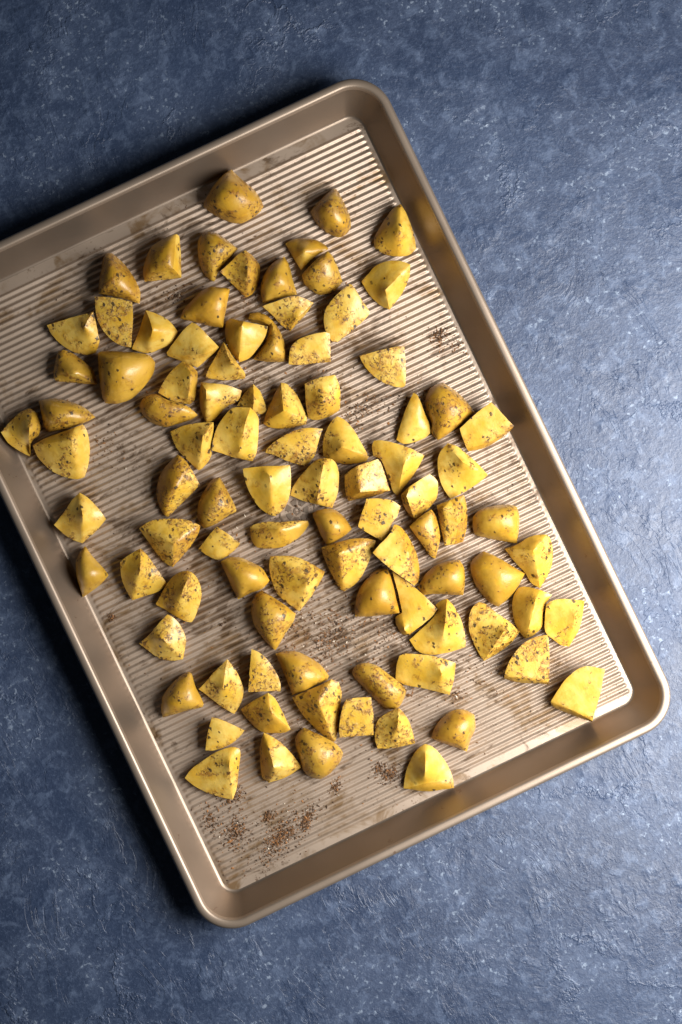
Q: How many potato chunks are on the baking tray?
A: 94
